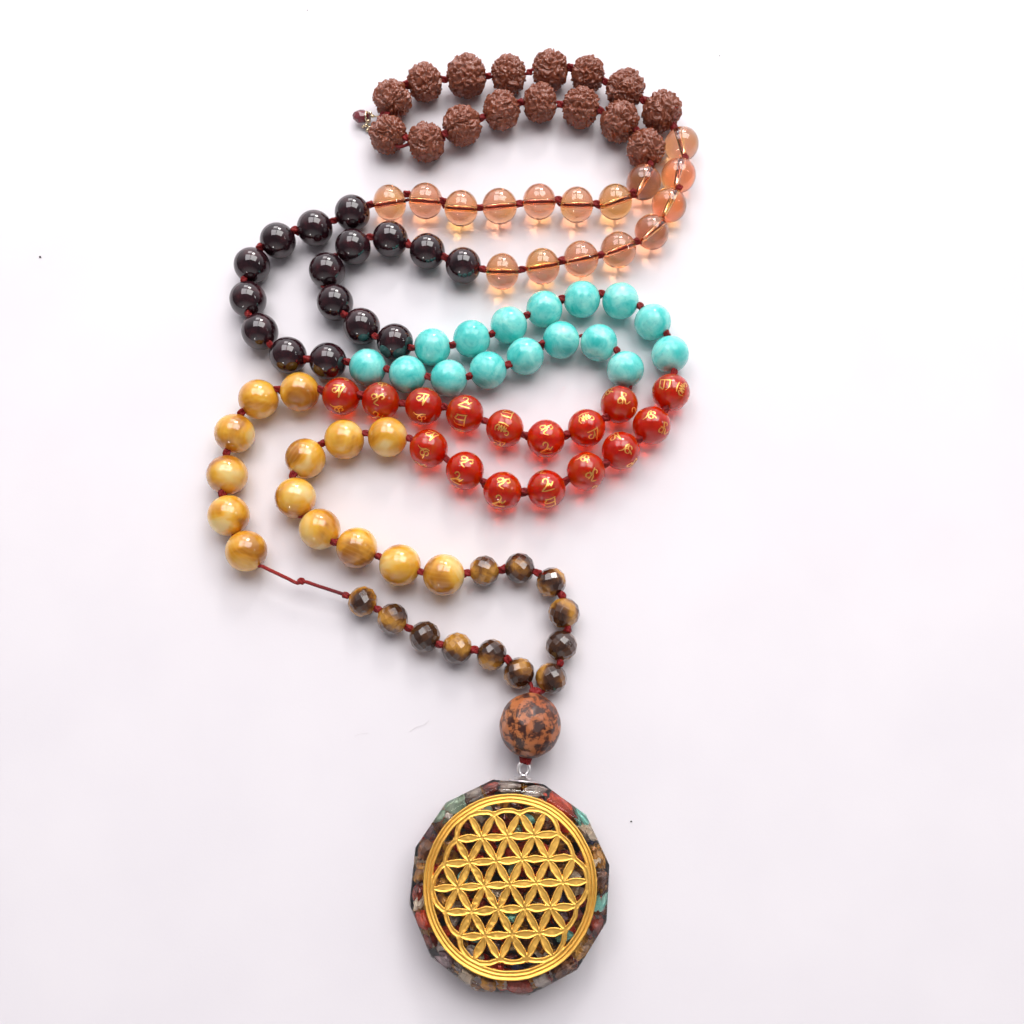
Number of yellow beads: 14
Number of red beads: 16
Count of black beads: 16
